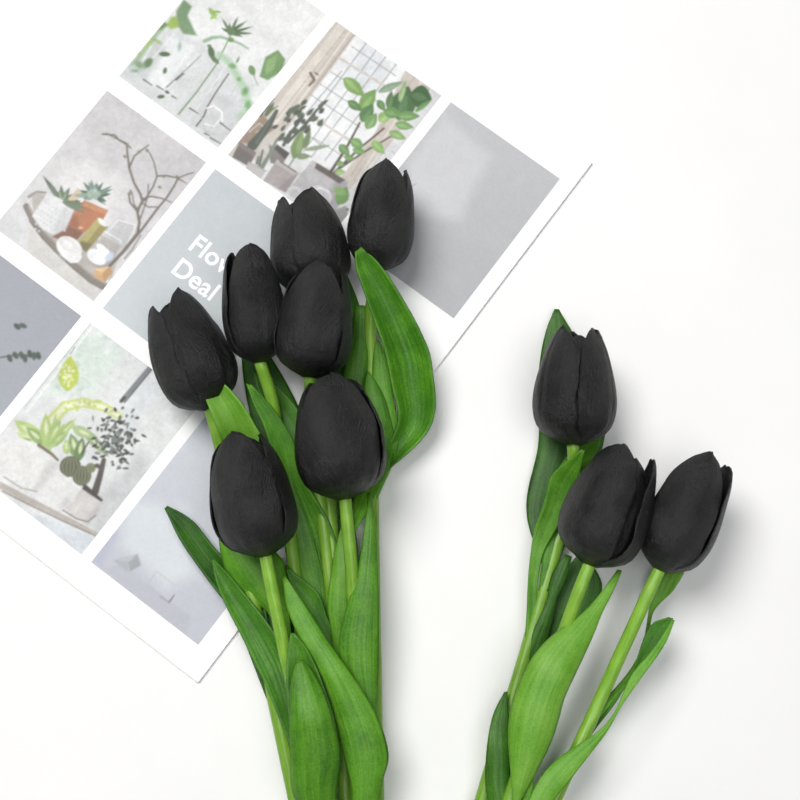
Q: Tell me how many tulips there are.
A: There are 10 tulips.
